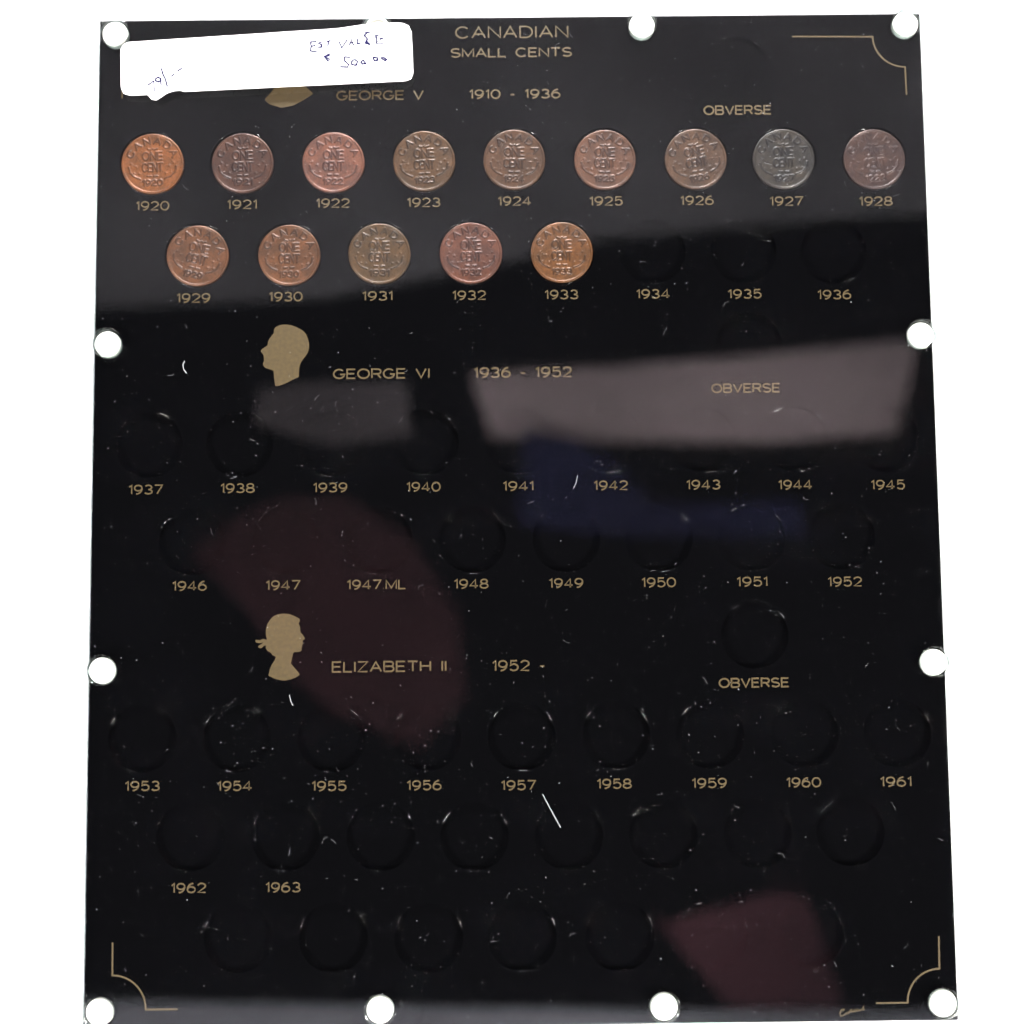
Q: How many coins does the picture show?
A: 14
